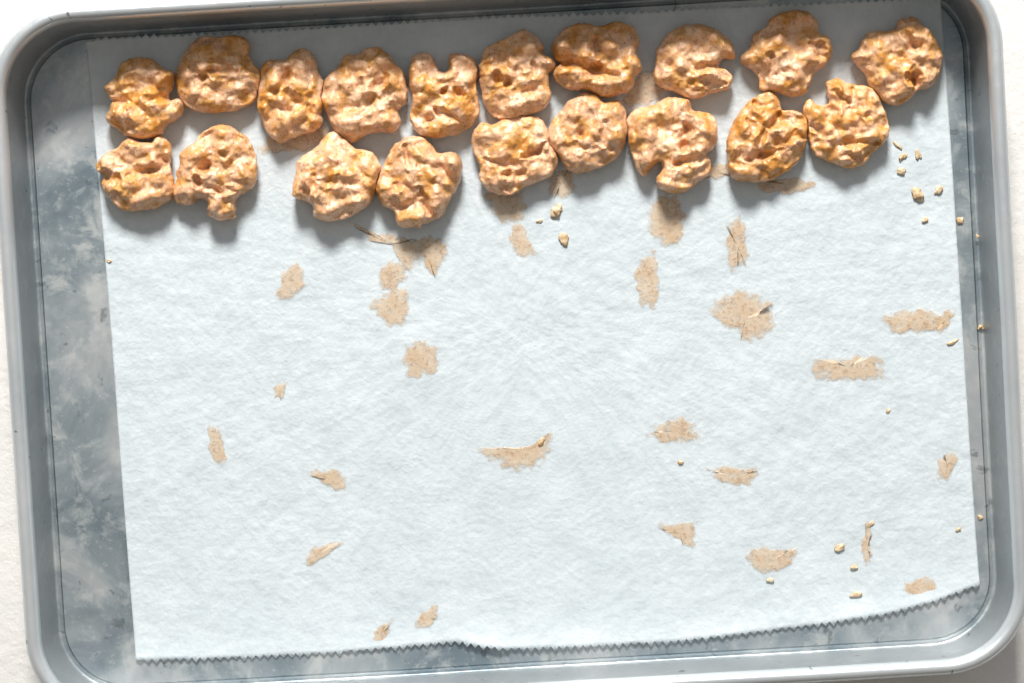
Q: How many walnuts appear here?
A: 19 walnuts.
